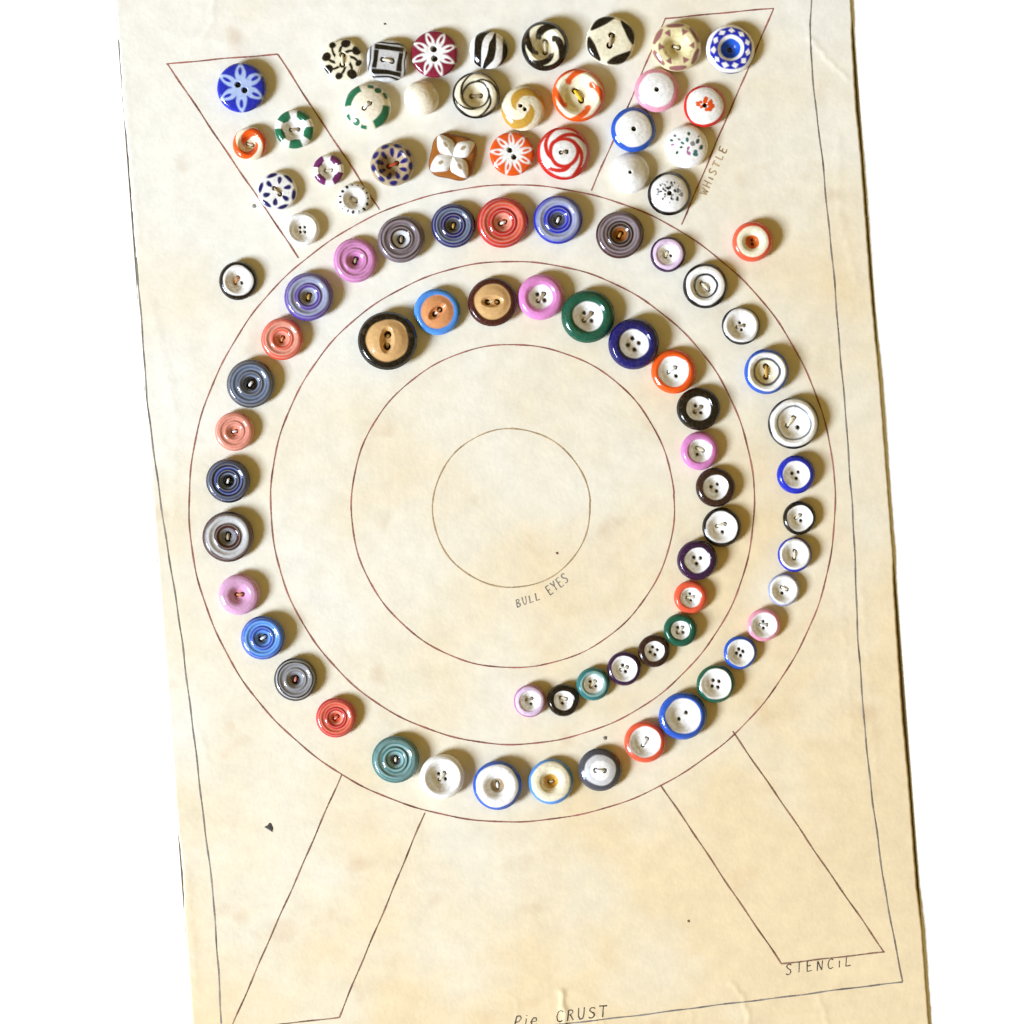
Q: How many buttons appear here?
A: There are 86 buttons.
